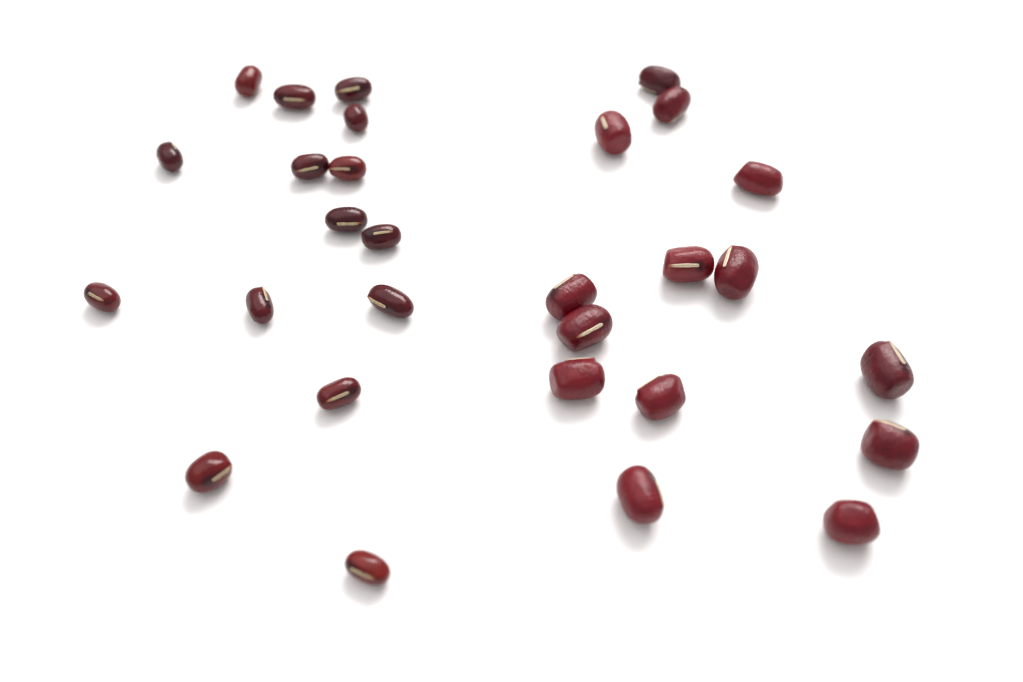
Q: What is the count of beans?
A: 29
